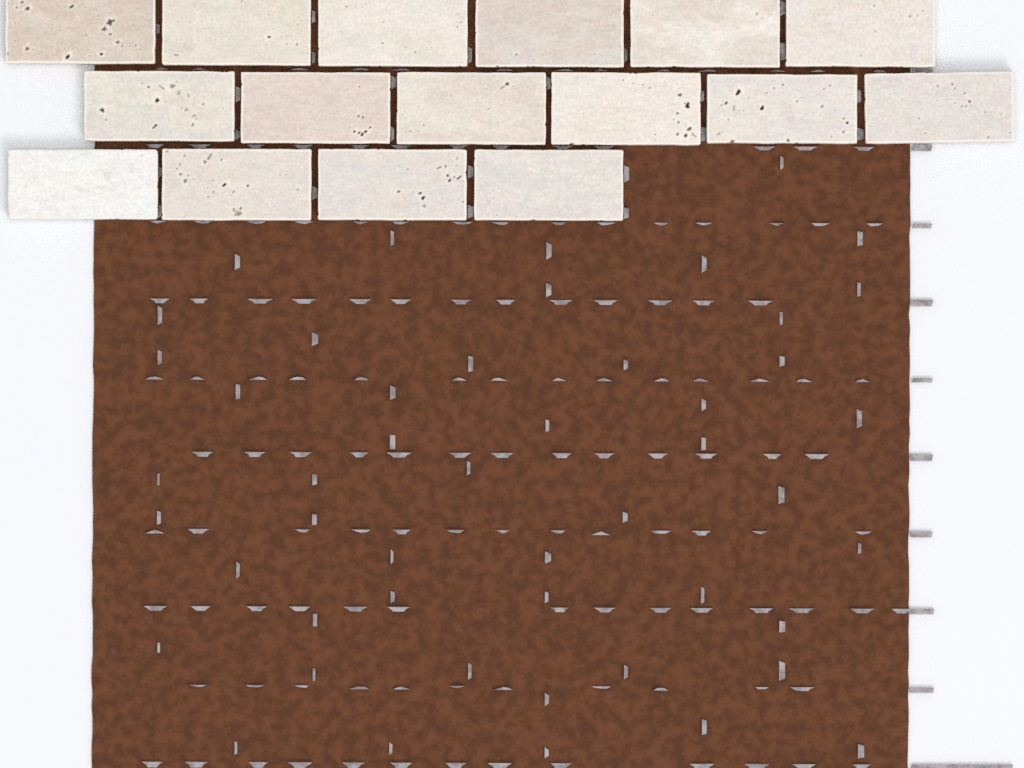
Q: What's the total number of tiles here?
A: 16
